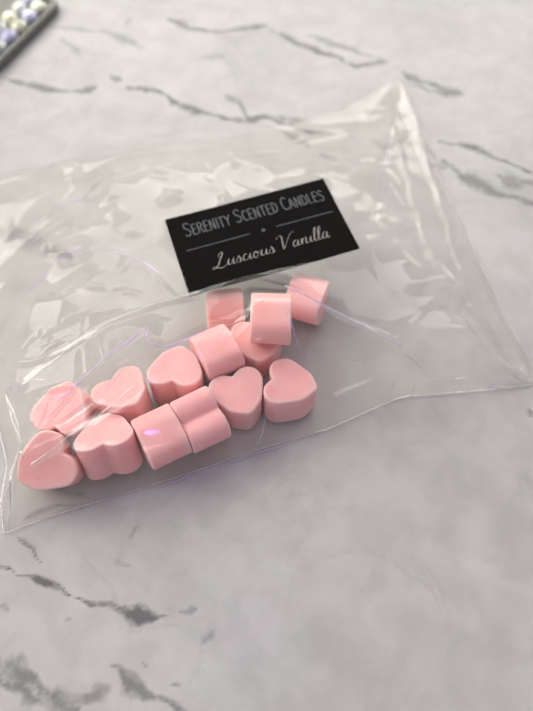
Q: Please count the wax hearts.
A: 14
